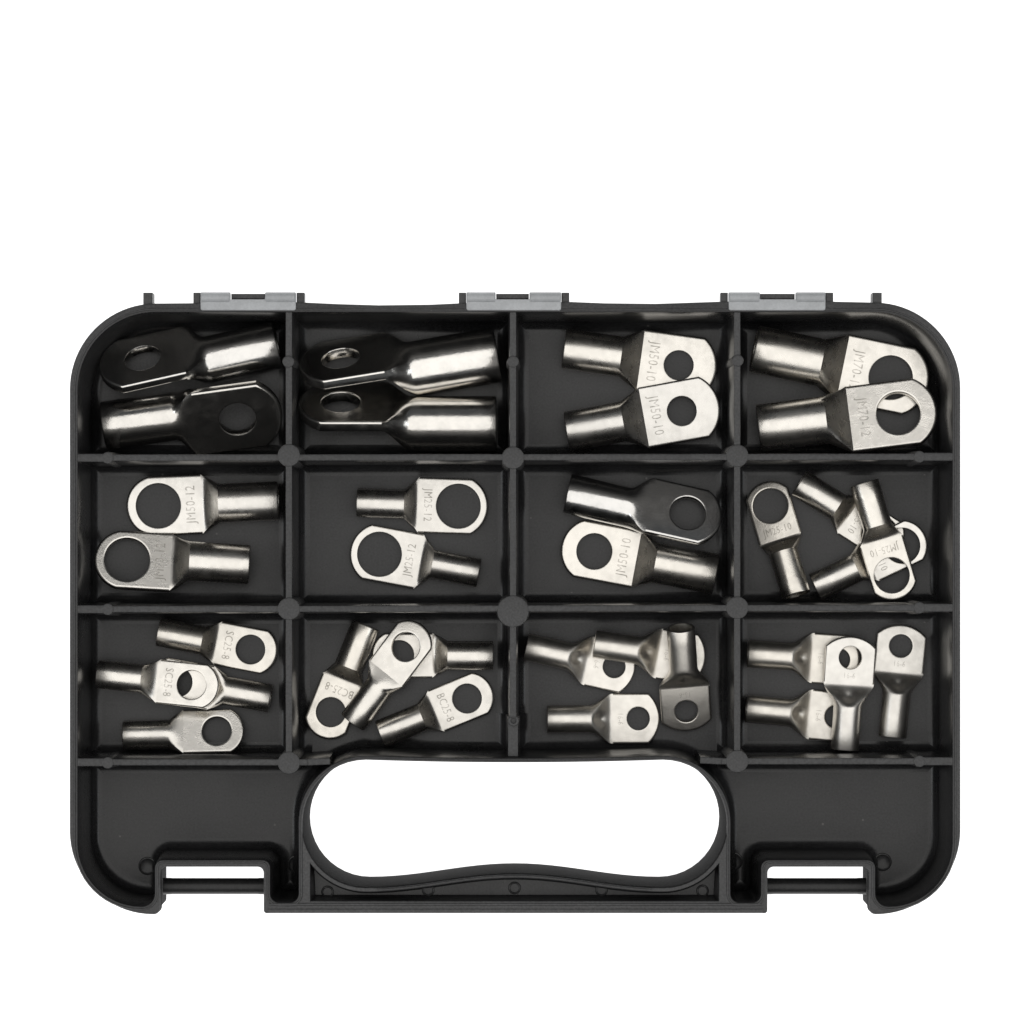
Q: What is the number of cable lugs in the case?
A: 34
